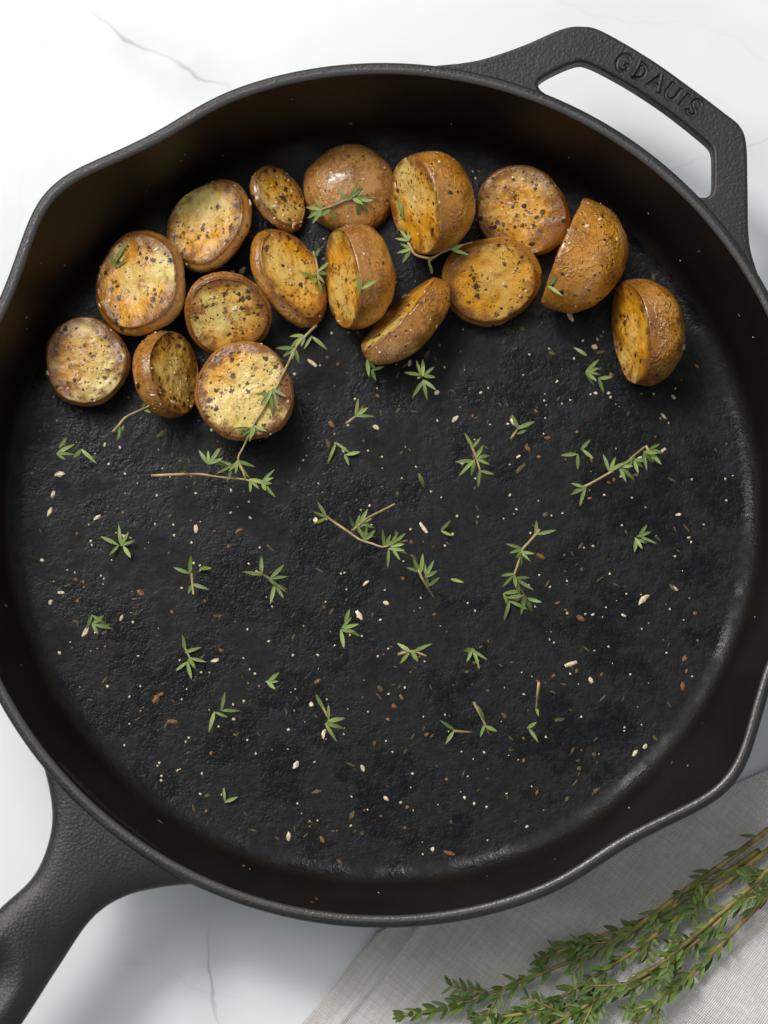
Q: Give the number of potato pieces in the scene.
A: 16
